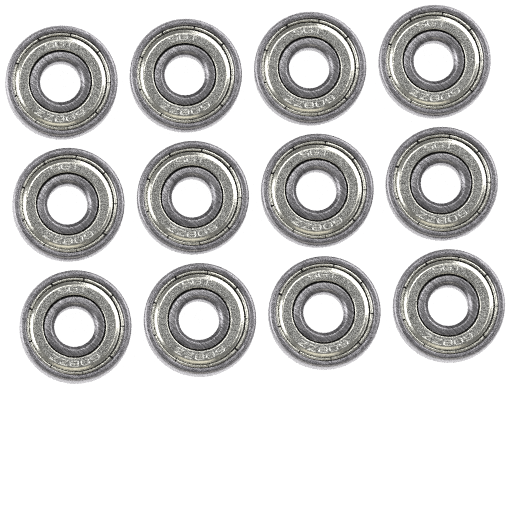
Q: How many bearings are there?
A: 12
